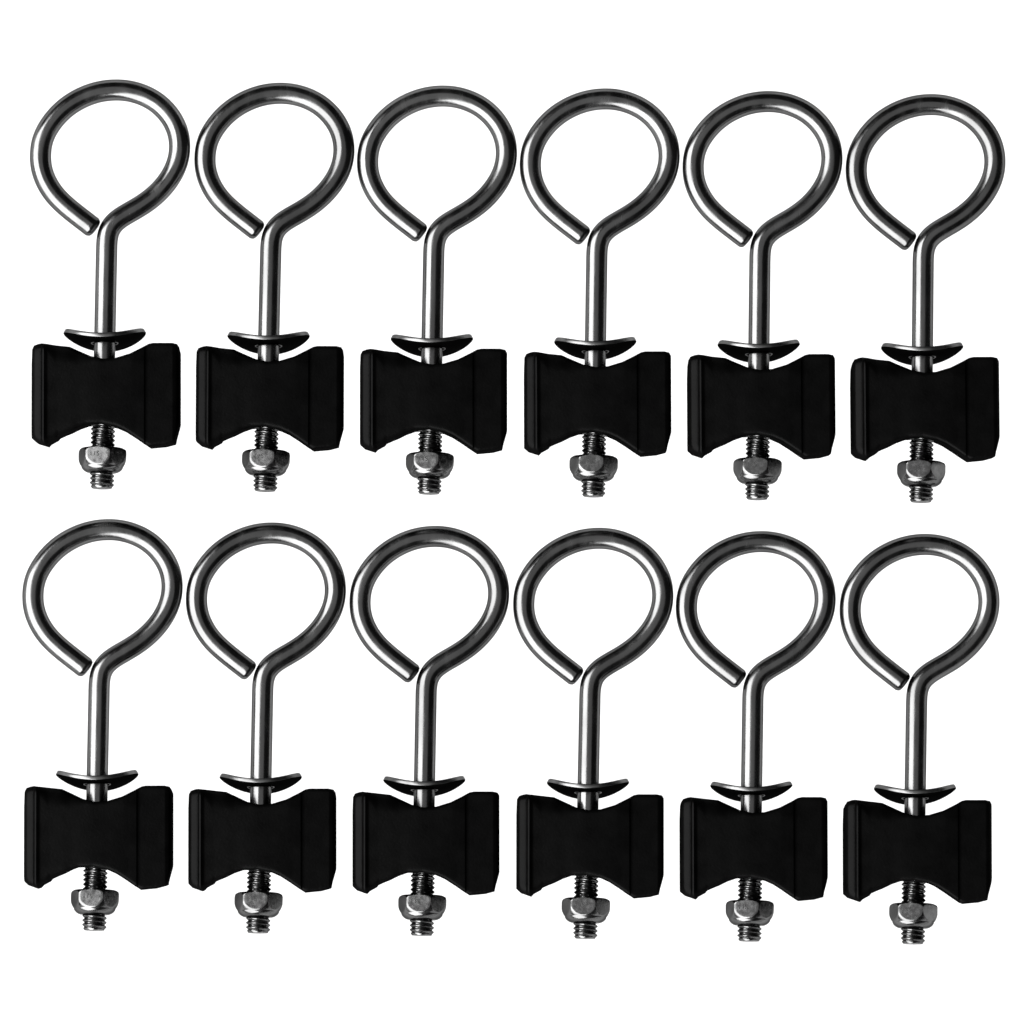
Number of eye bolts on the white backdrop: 12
